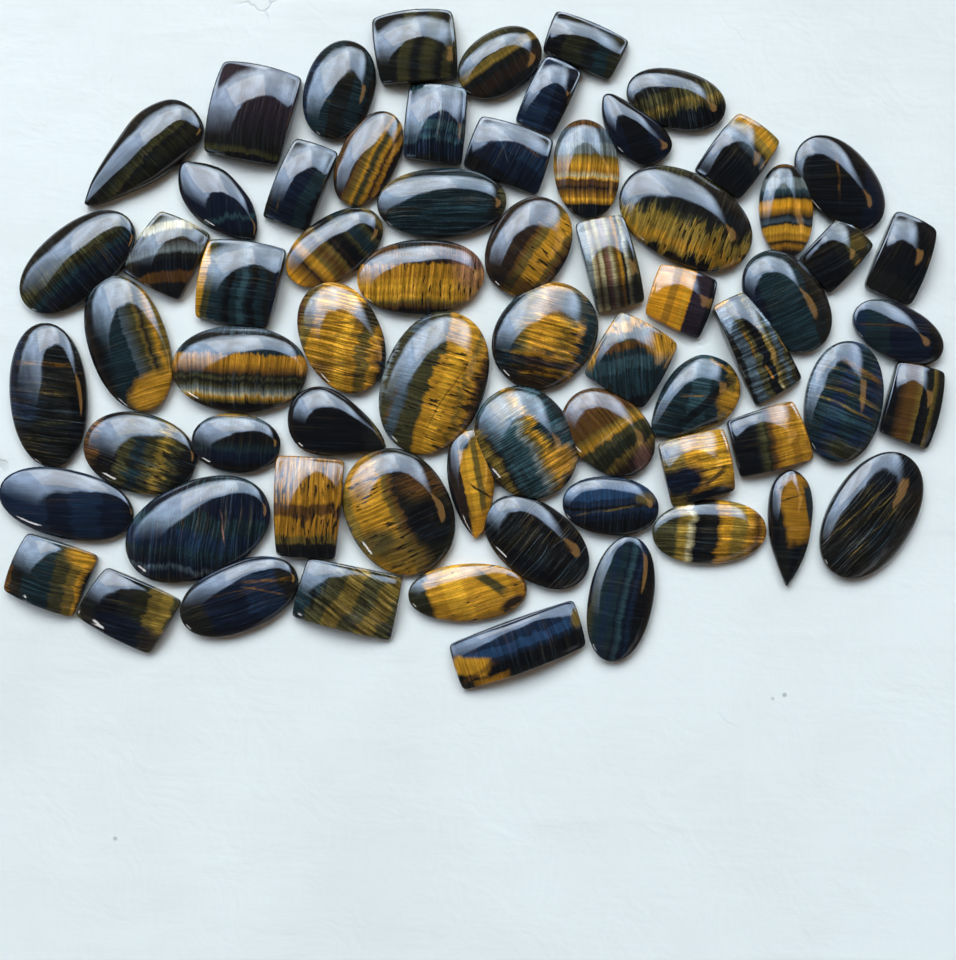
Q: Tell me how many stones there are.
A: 67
